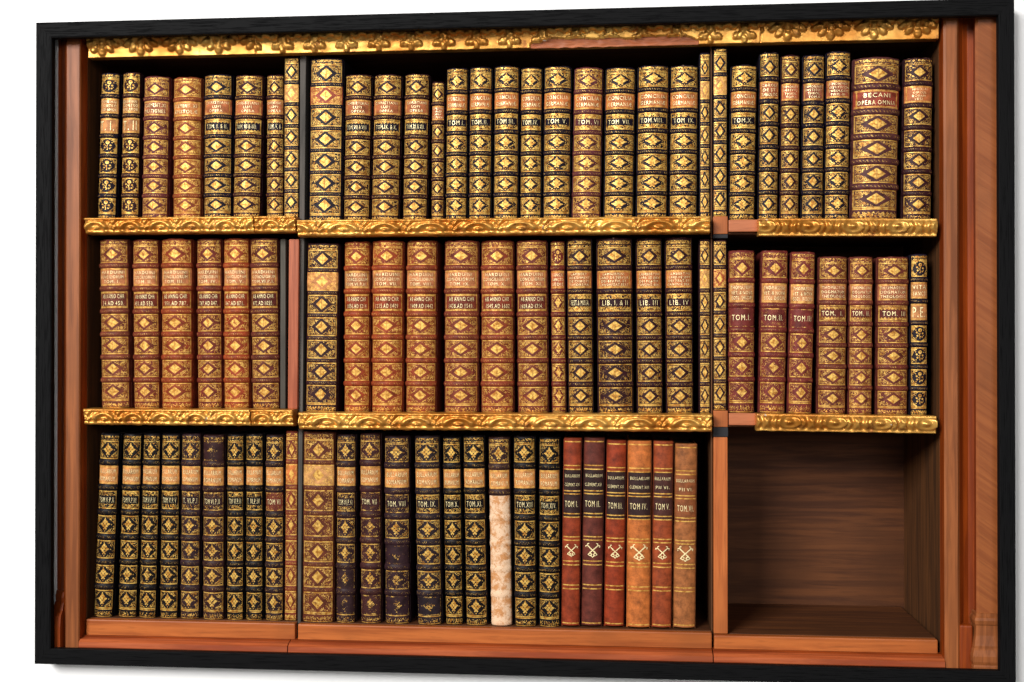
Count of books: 84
